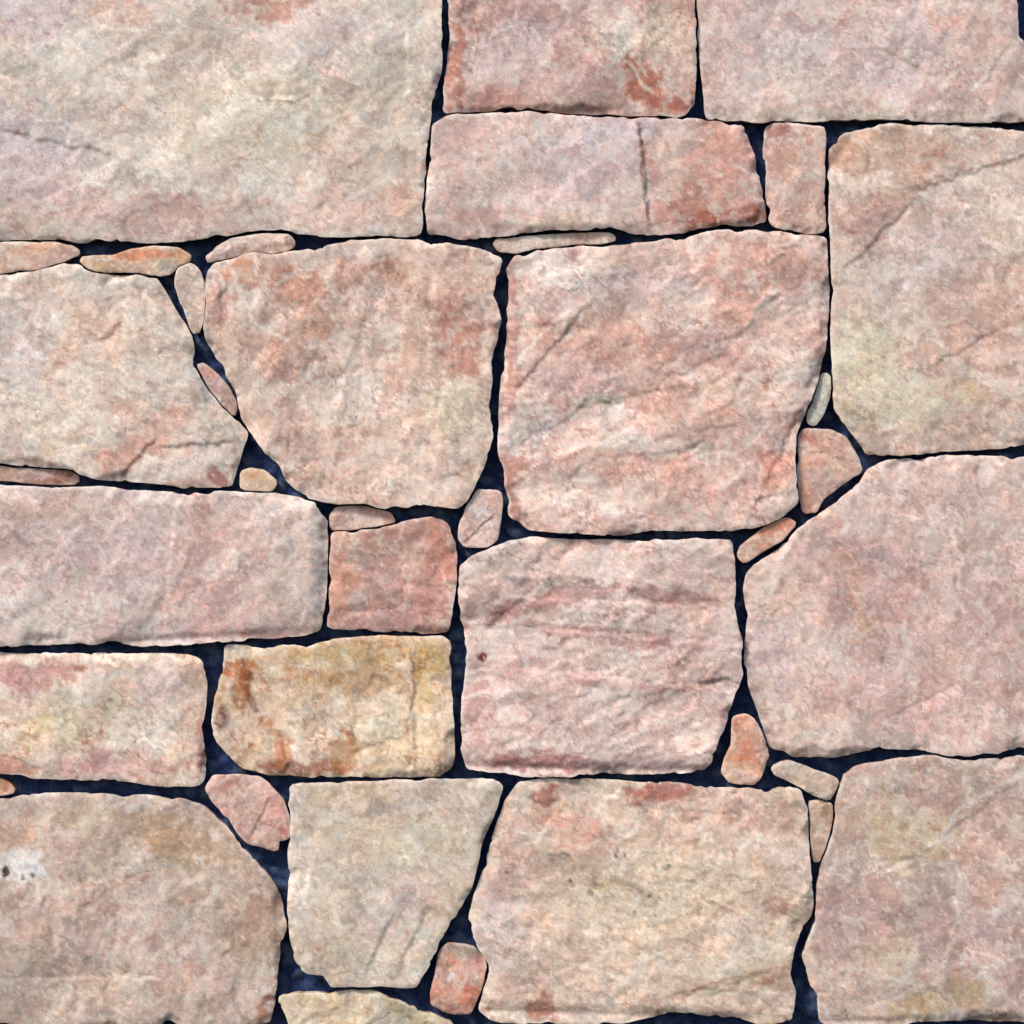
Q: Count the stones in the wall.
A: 39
